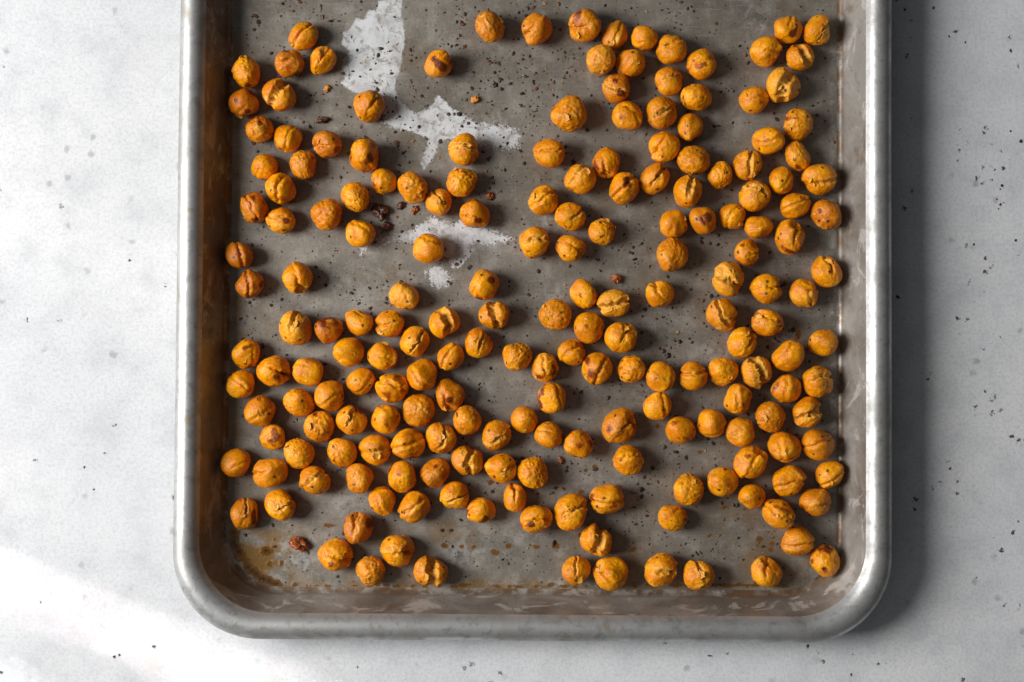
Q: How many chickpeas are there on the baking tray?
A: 200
